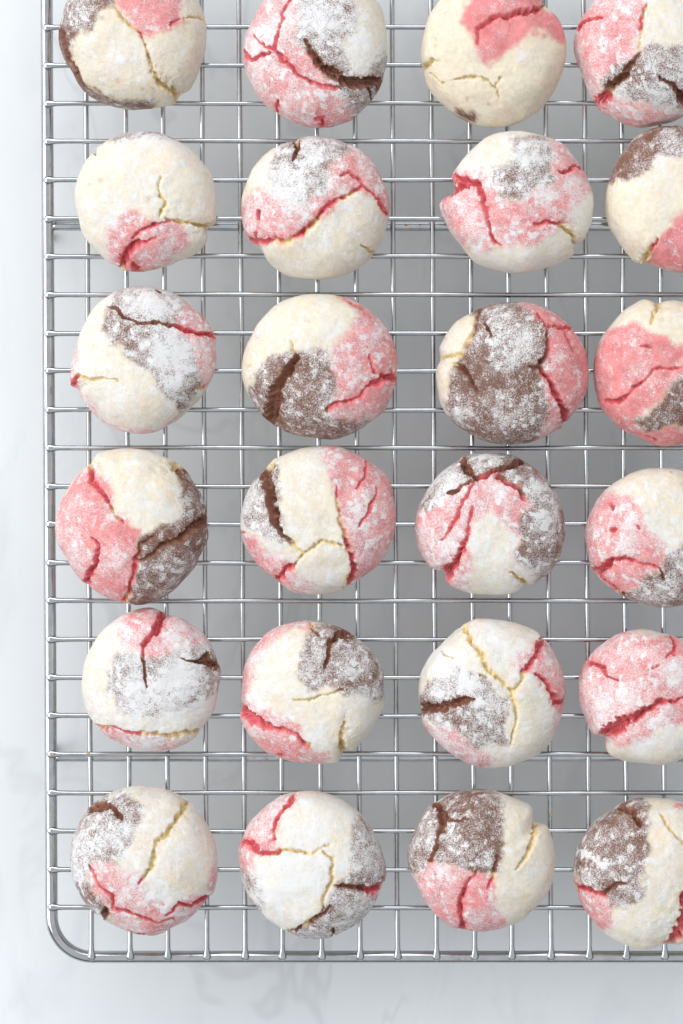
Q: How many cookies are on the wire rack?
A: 24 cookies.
